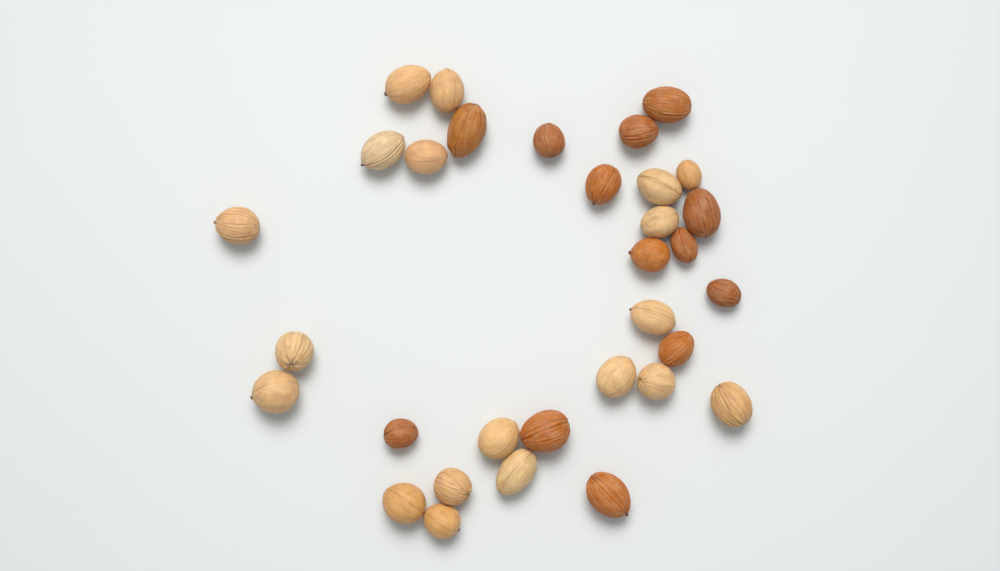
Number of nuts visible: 32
